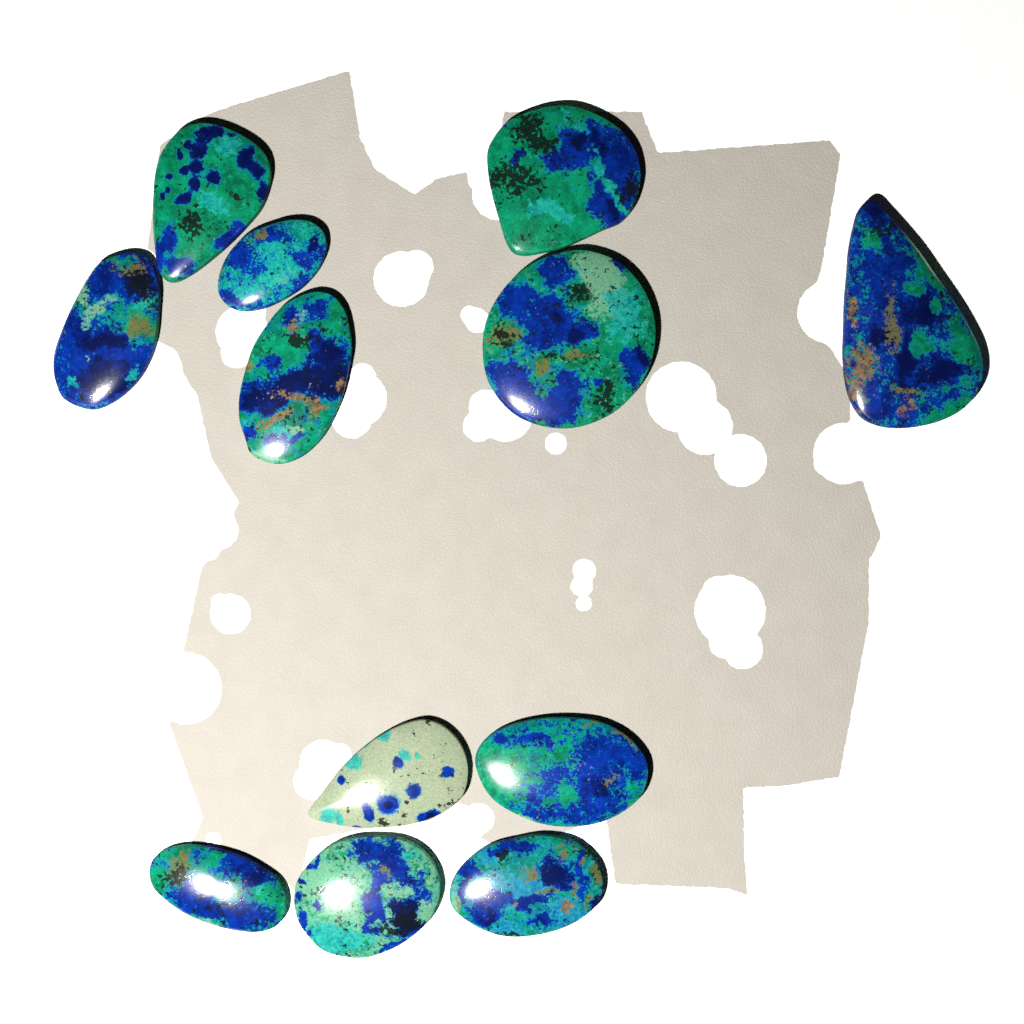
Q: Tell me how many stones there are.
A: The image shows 12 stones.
